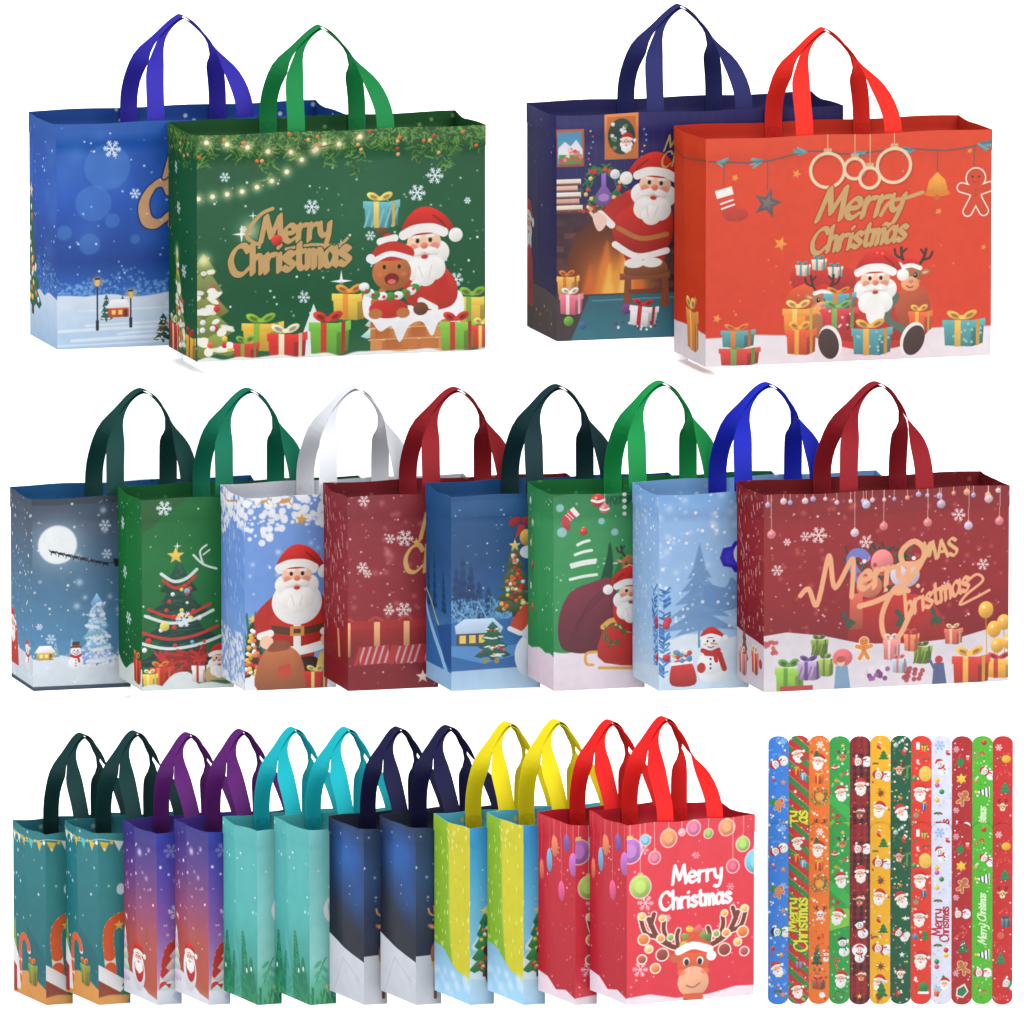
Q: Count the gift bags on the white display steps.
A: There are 24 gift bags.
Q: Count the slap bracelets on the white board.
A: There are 24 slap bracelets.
